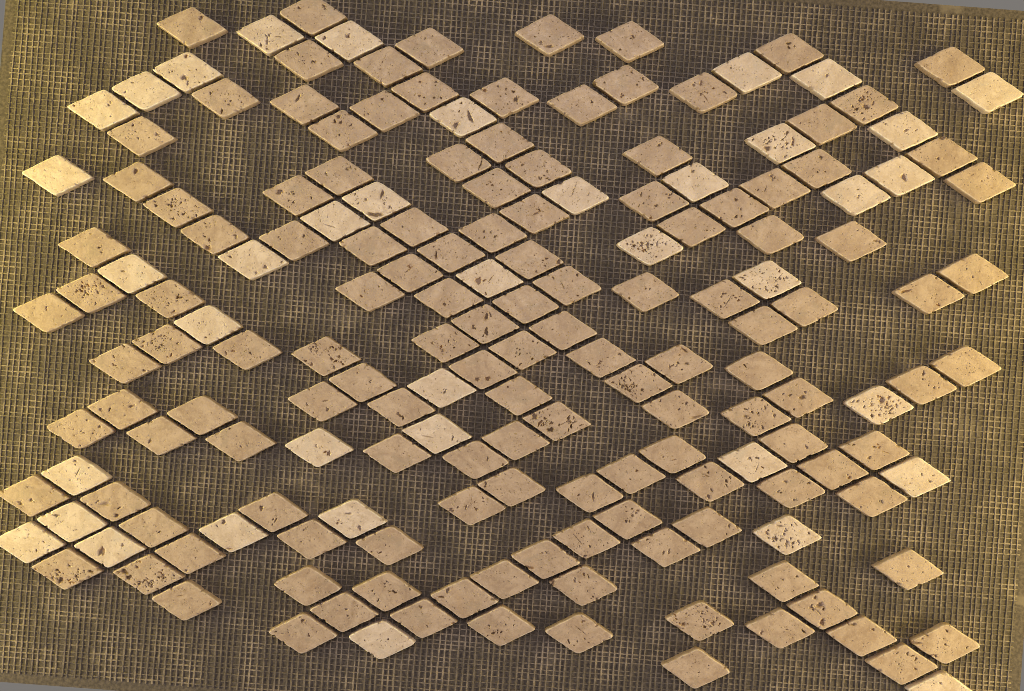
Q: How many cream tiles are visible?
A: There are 39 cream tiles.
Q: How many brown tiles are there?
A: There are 138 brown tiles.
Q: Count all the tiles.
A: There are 177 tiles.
